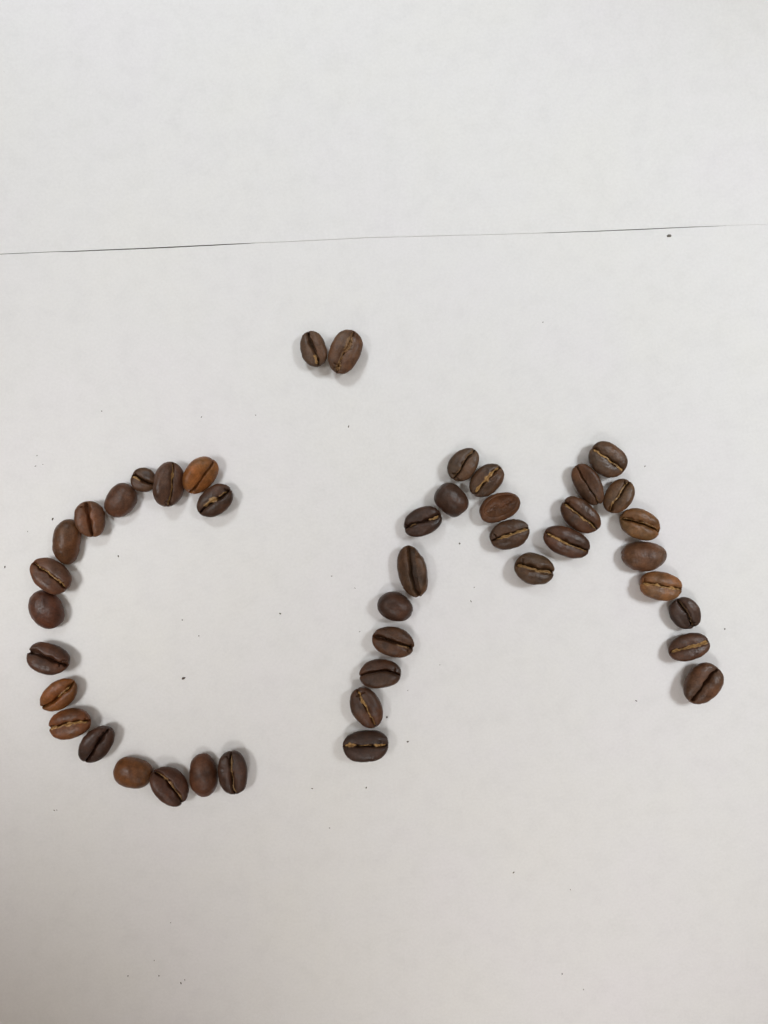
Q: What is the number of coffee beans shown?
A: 43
